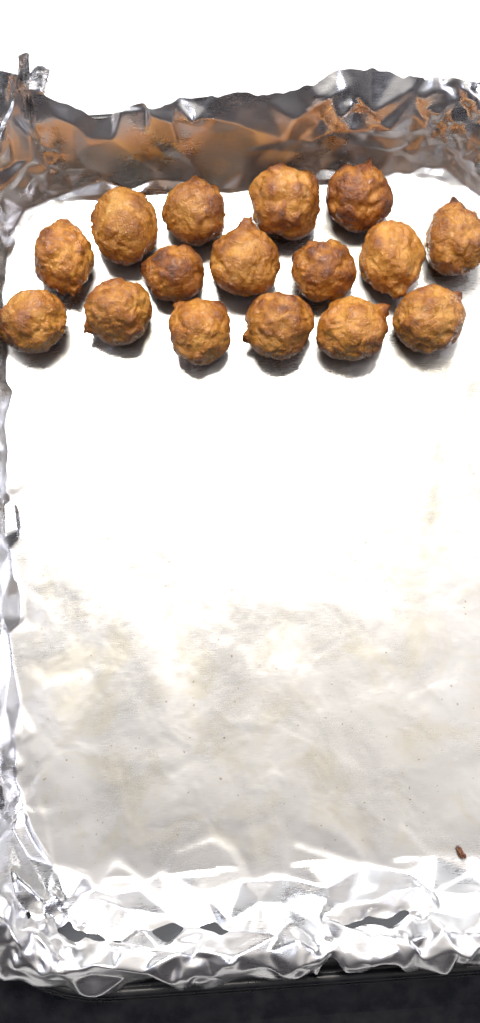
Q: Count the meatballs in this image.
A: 16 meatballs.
